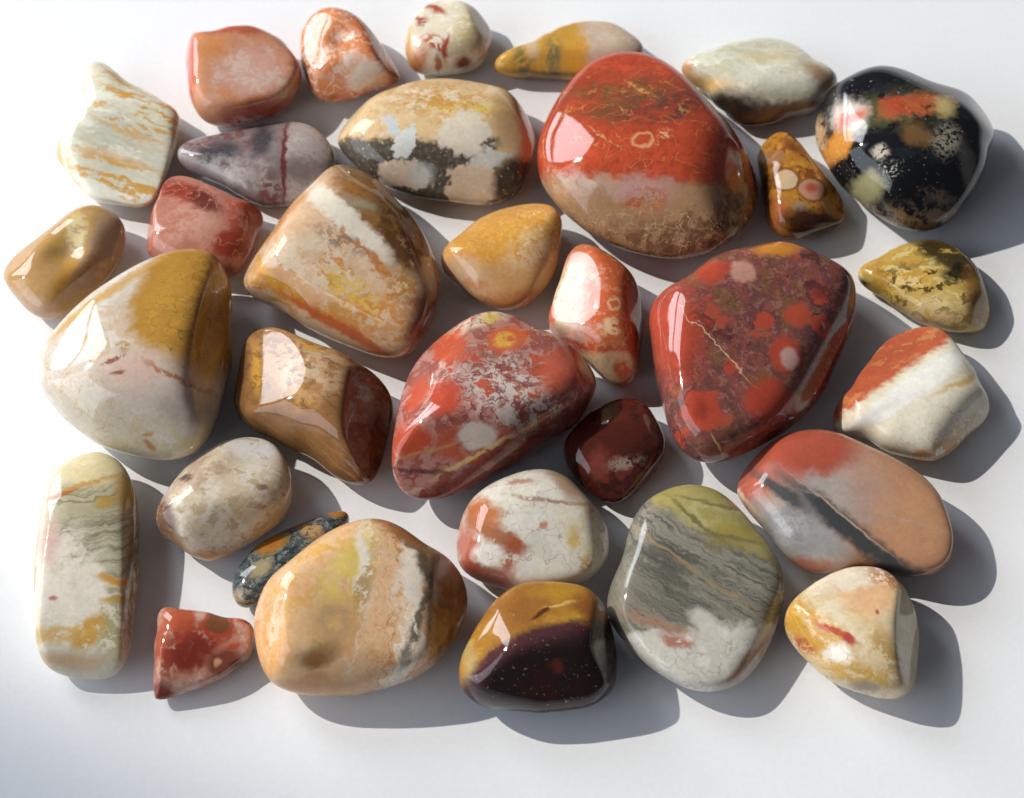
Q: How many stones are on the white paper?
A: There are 33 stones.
